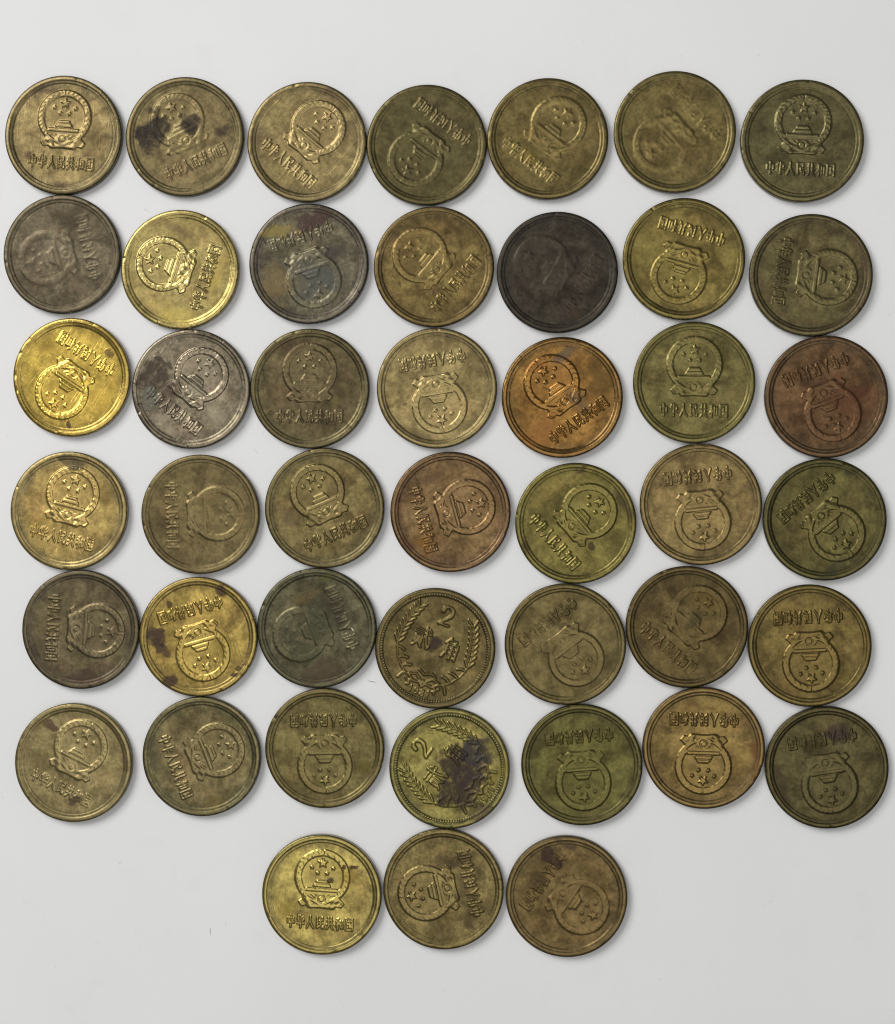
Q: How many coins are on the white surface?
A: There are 45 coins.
